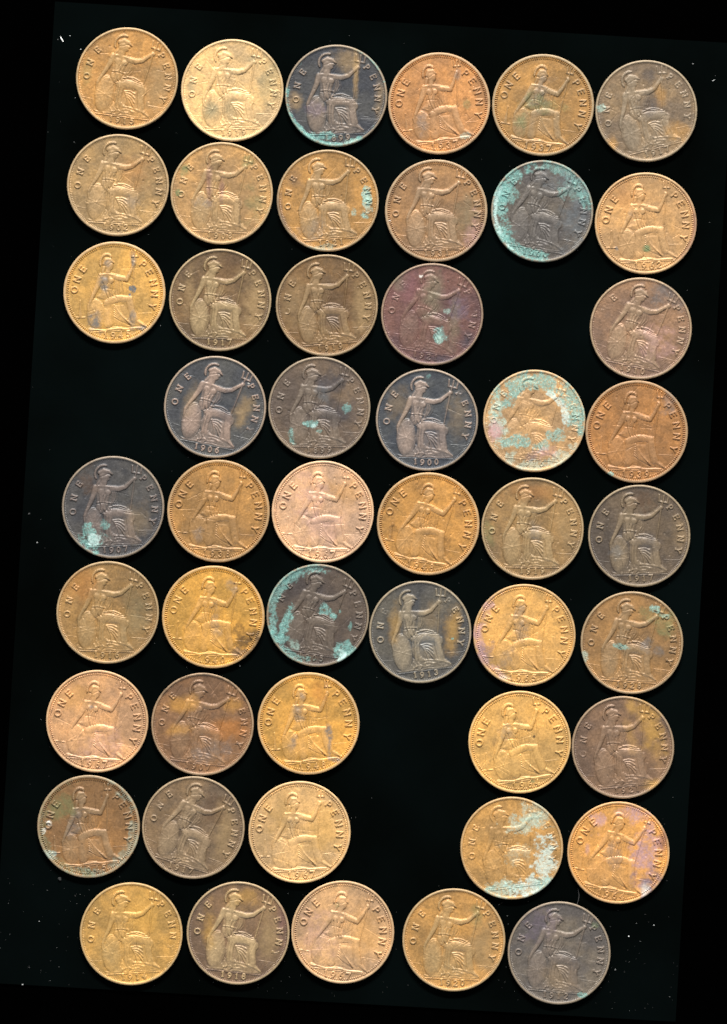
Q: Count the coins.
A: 49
